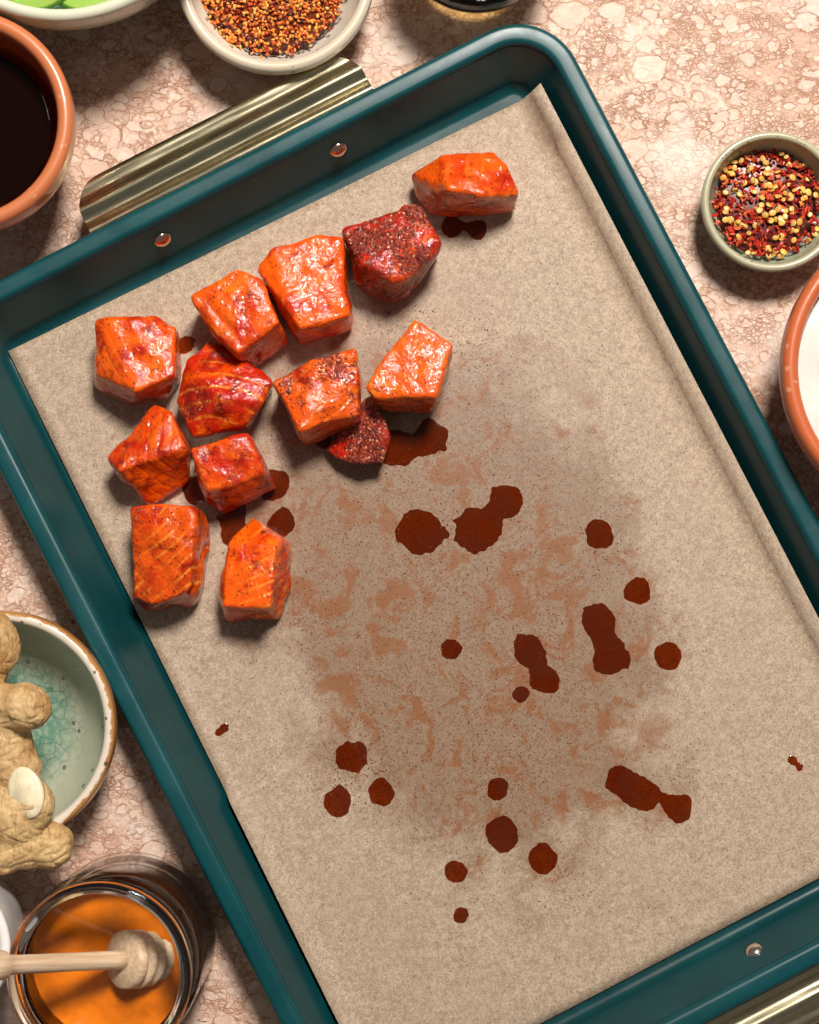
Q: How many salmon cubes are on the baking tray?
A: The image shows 13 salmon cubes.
